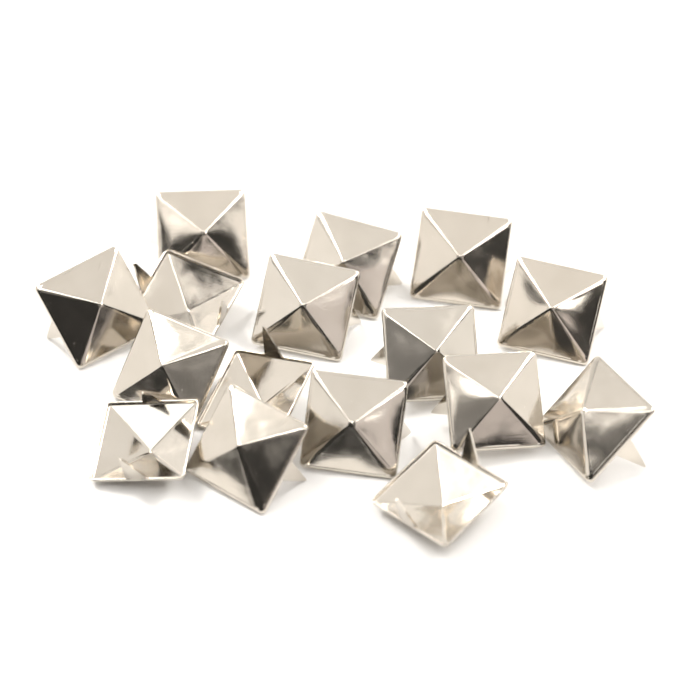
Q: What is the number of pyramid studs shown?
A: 16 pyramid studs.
